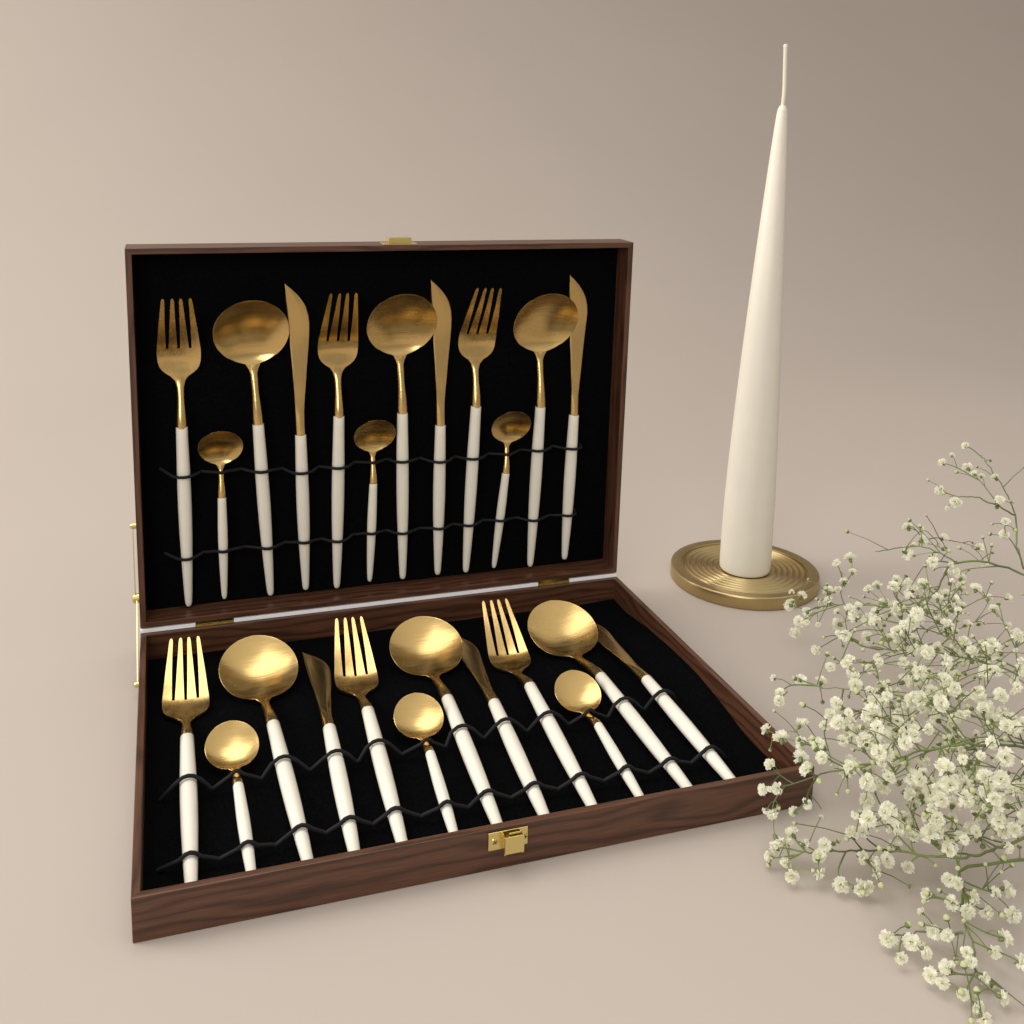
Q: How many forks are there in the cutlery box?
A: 6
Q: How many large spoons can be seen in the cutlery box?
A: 6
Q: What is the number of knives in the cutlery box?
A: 6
